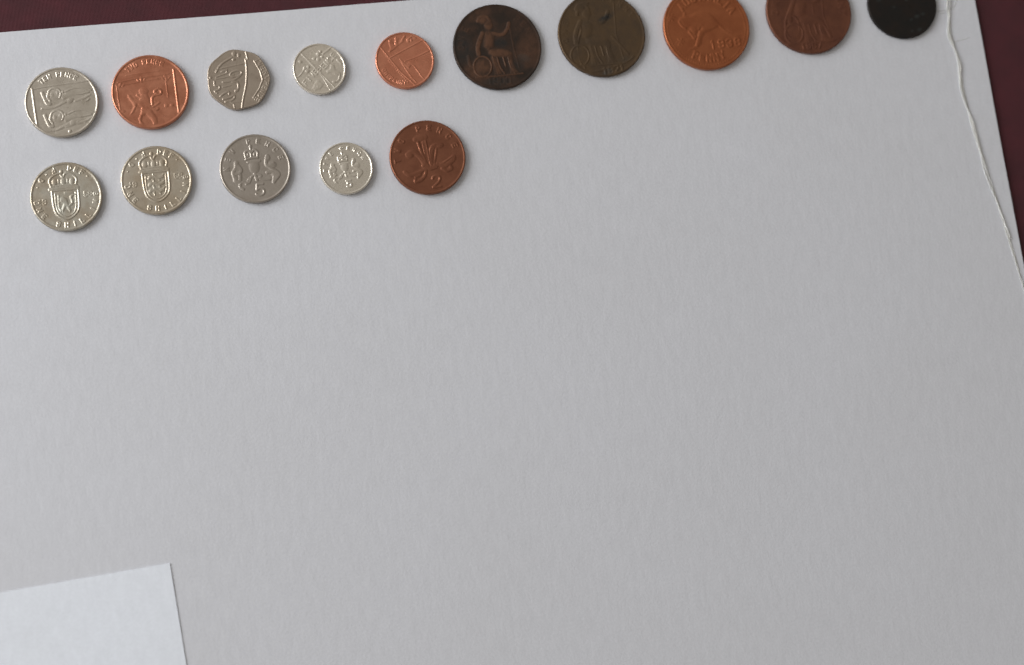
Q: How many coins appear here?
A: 15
